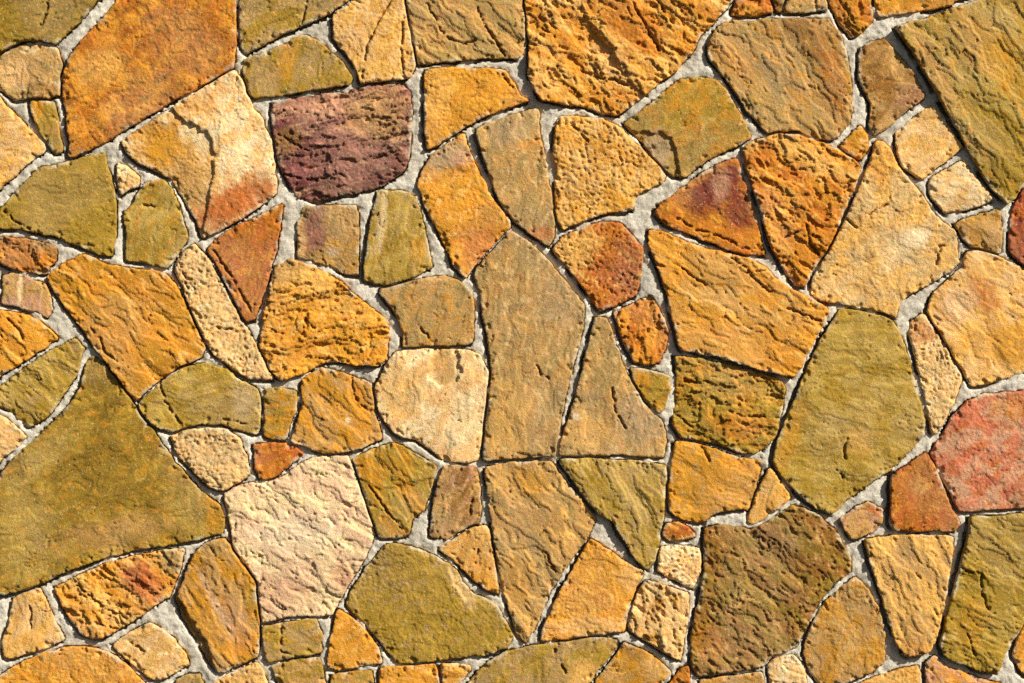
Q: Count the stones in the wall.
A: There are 106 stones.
